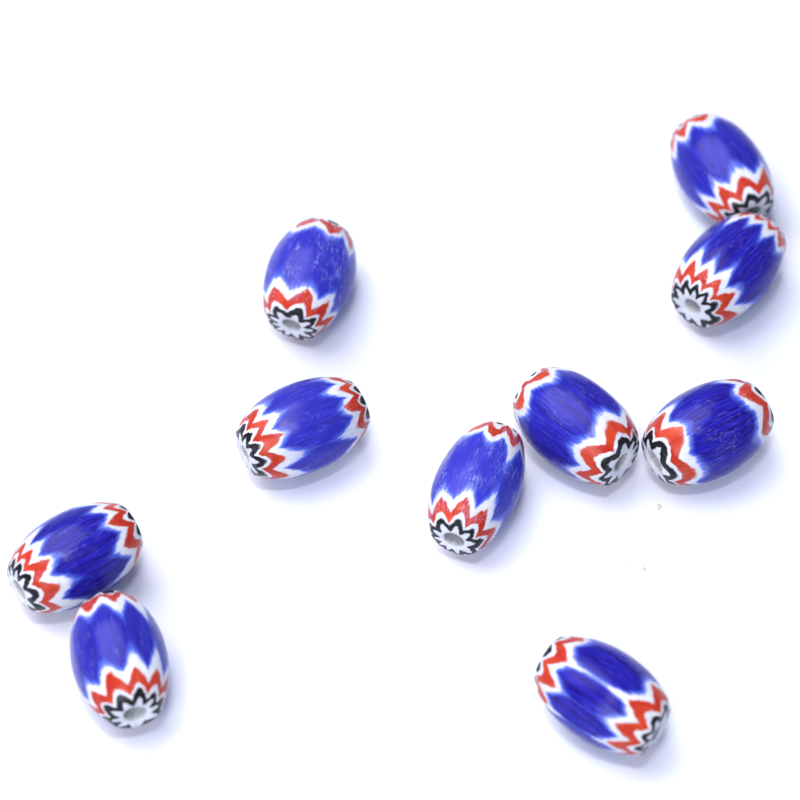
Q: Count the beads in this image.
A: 10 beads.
